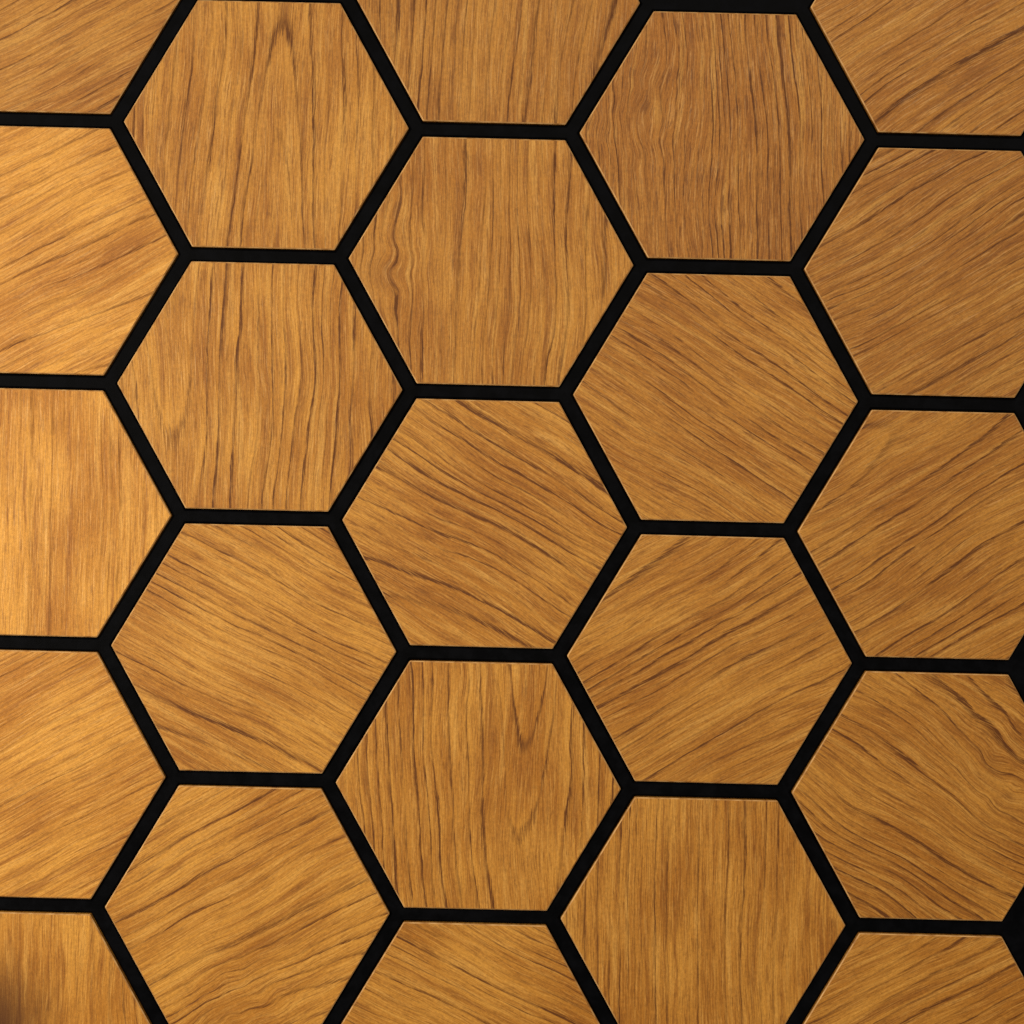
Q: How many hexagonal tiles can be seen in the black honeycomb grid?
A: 23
